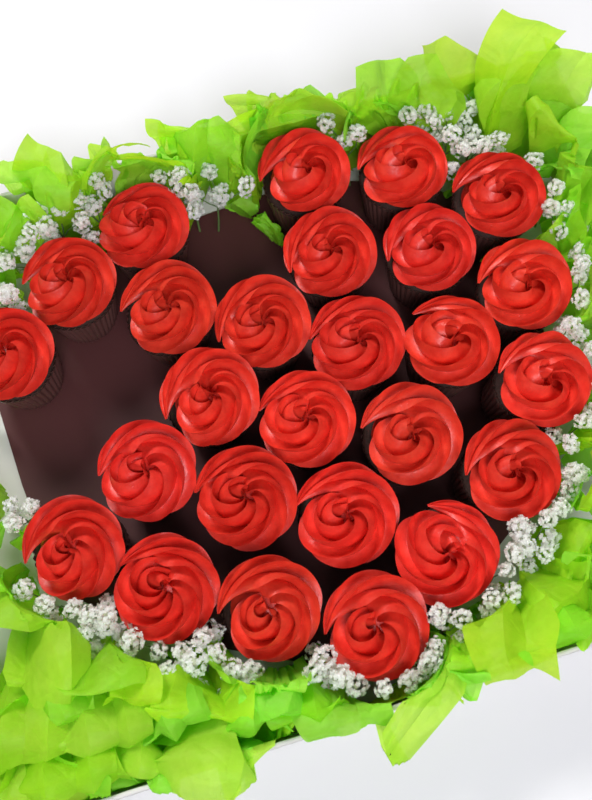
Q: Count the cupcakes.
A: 26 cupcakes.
